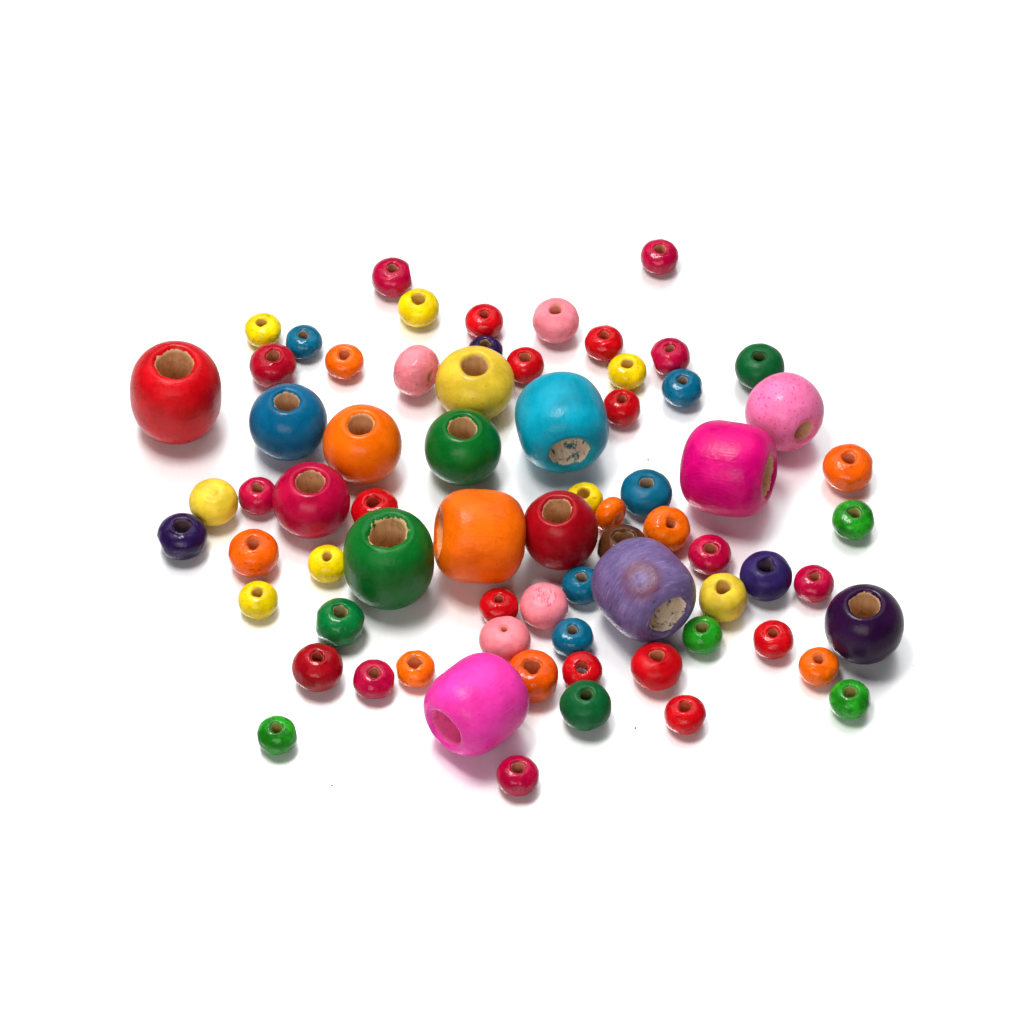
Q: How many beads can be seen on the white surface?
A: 71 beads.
